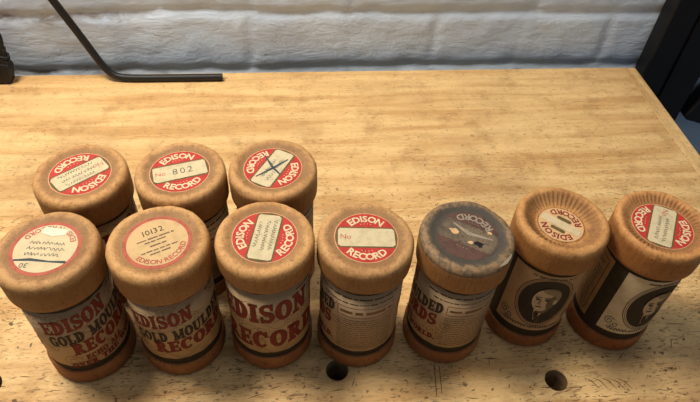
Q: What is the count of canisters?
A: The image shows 10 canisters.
